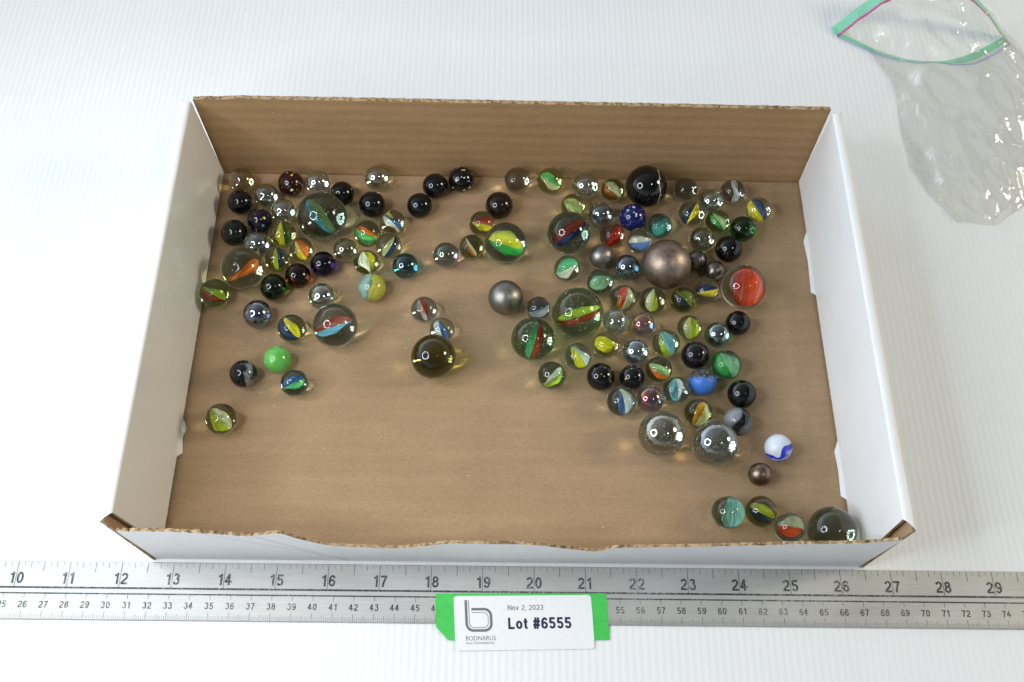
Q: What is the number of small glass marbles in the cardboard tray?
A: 95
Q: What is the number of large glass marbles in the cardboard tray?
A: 13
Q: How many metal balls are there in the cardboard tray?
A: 6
